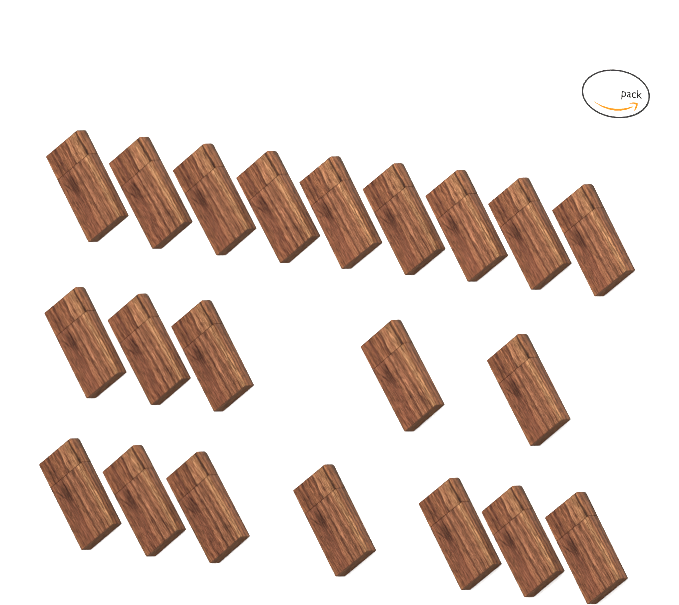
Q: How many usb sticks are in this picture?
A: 21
